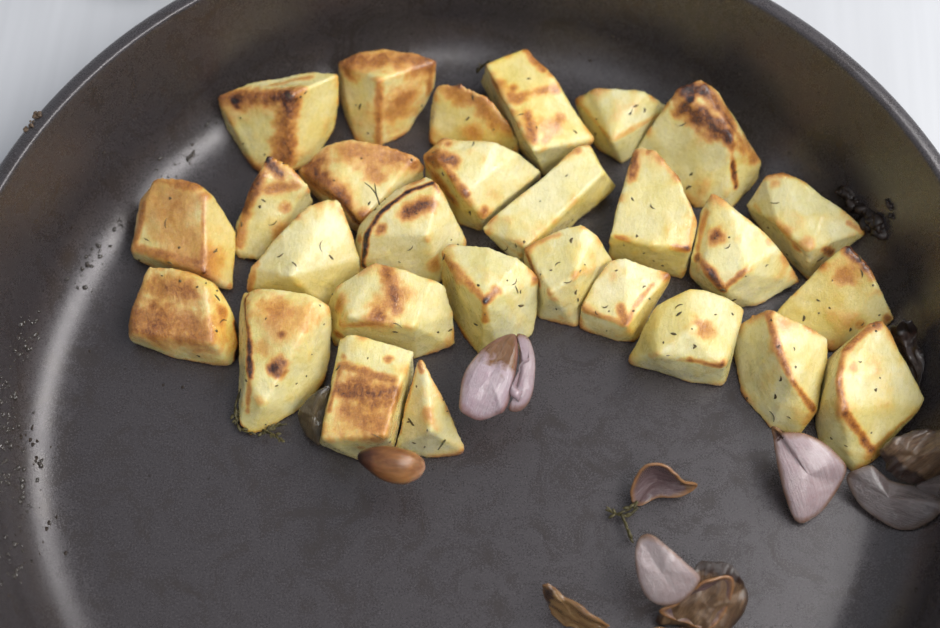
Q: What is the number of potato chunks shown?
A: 28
